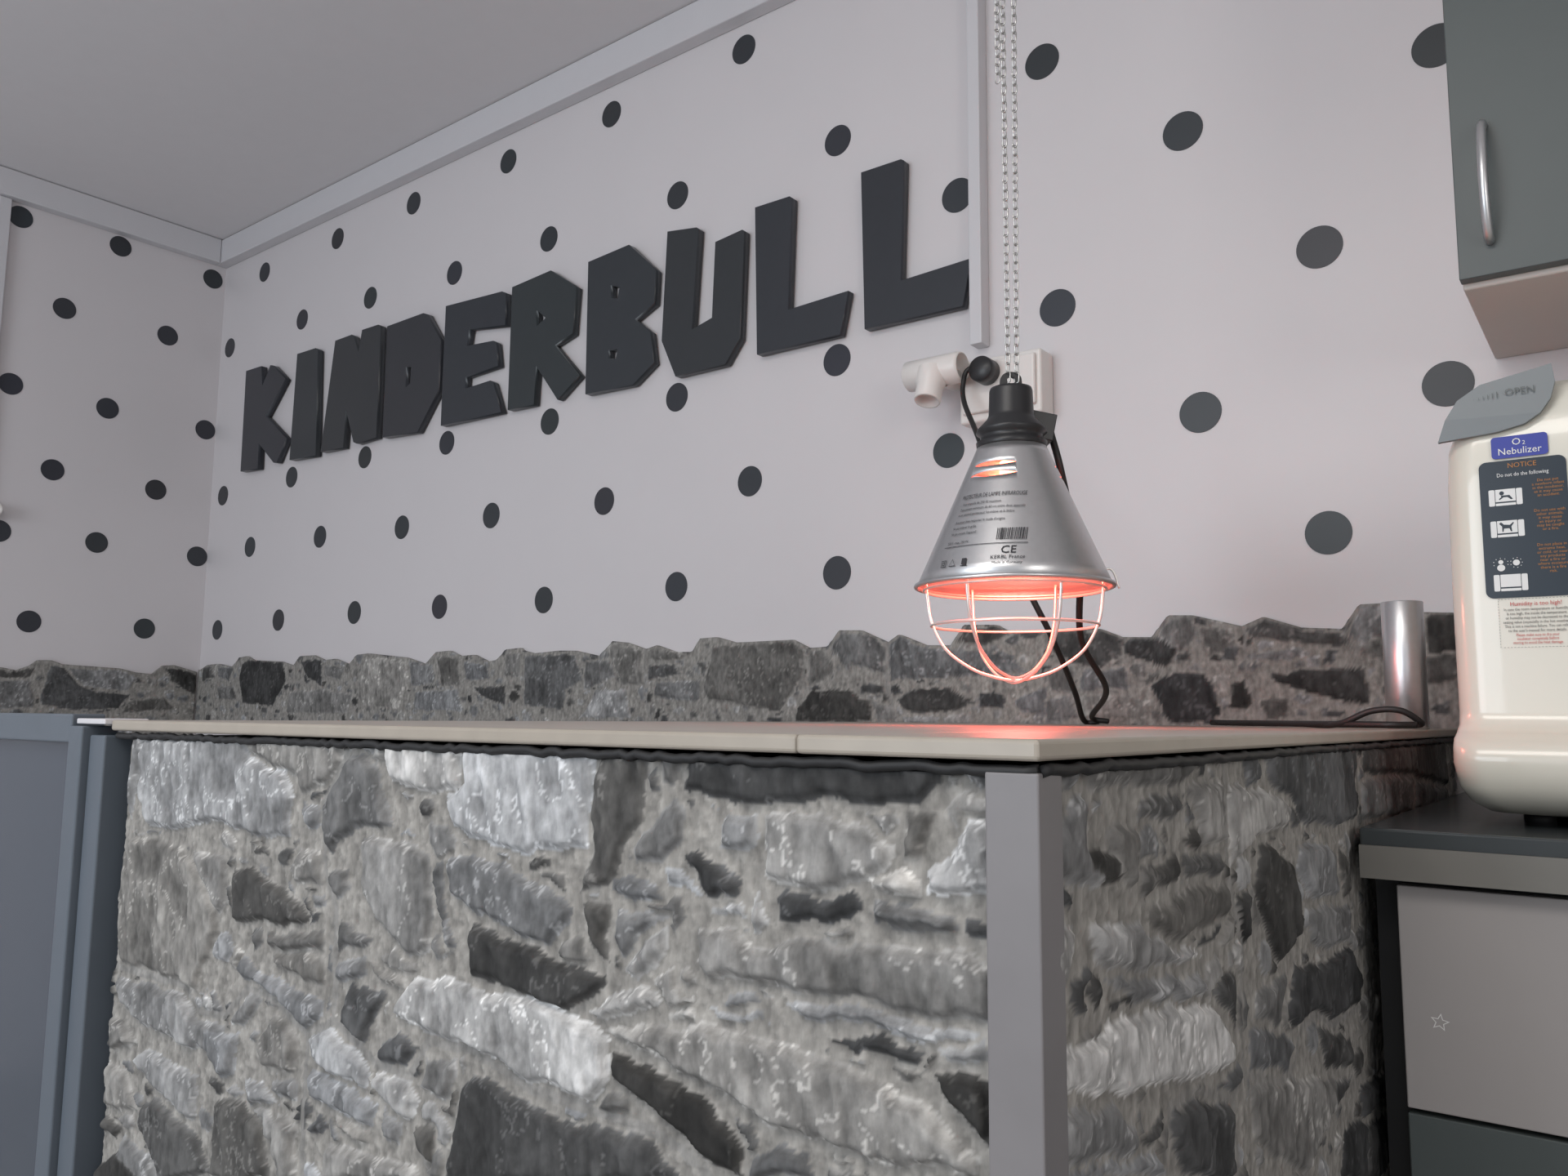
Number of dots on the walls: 58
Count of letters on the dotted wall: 10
